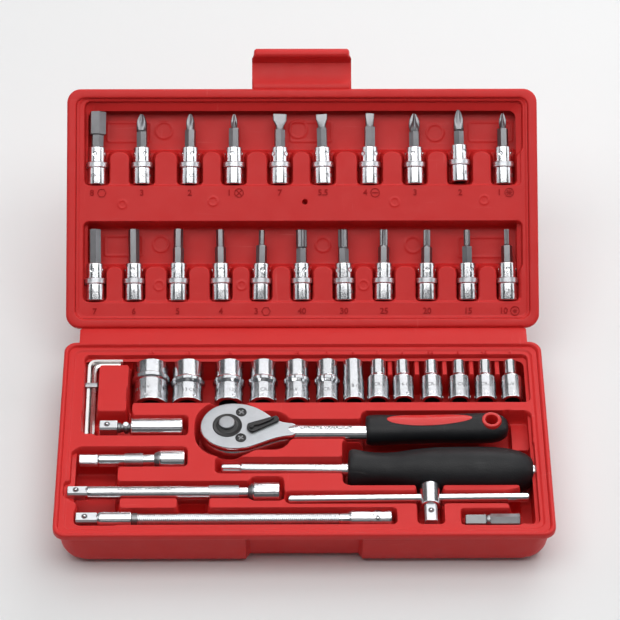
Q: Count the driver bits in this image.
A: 21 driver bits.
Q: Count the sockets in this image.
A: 13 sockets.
